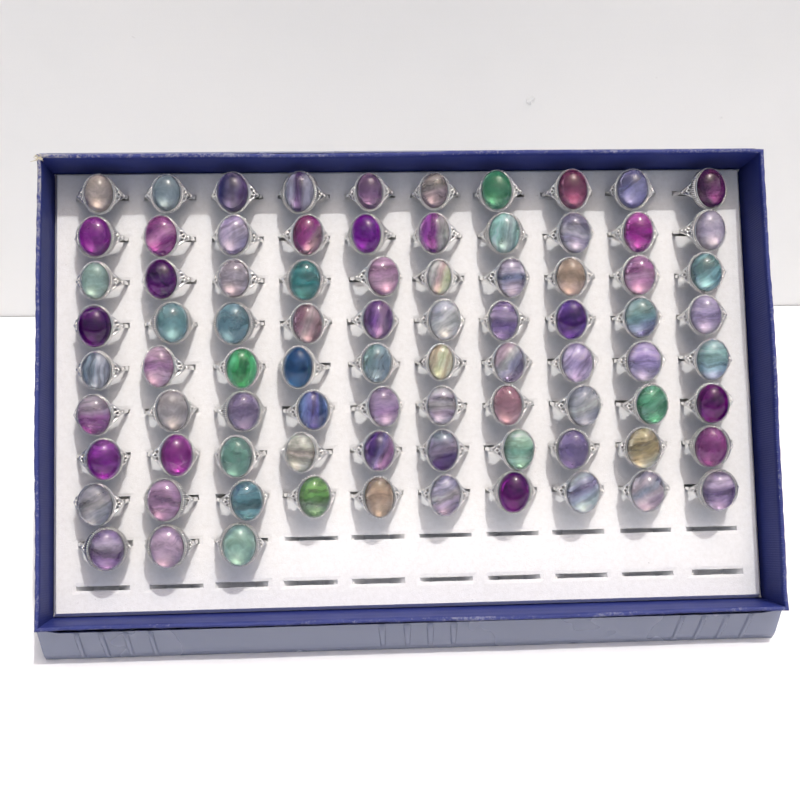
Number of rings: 83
